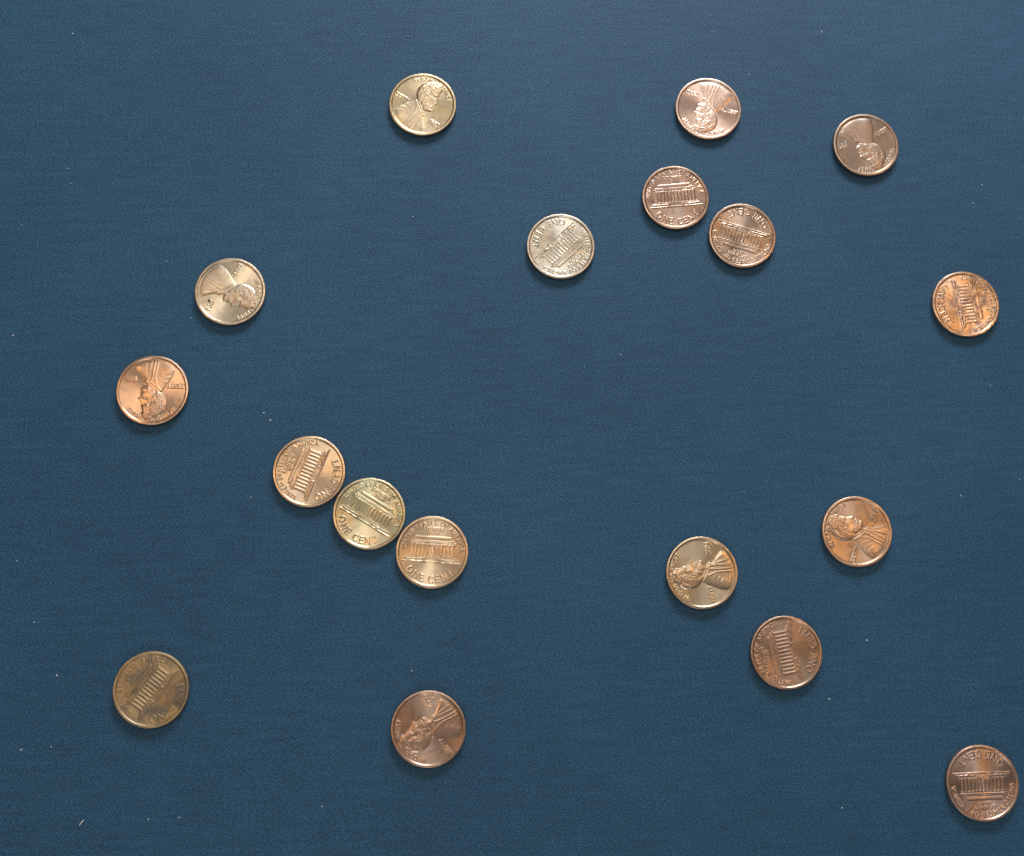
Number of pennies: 18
